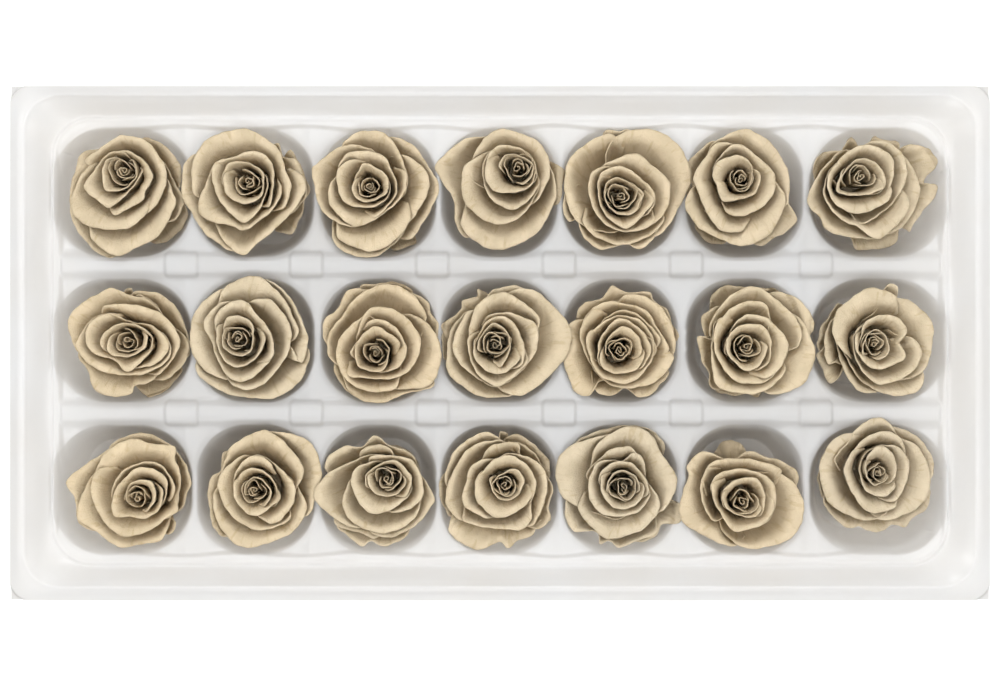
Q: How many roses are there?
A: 21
